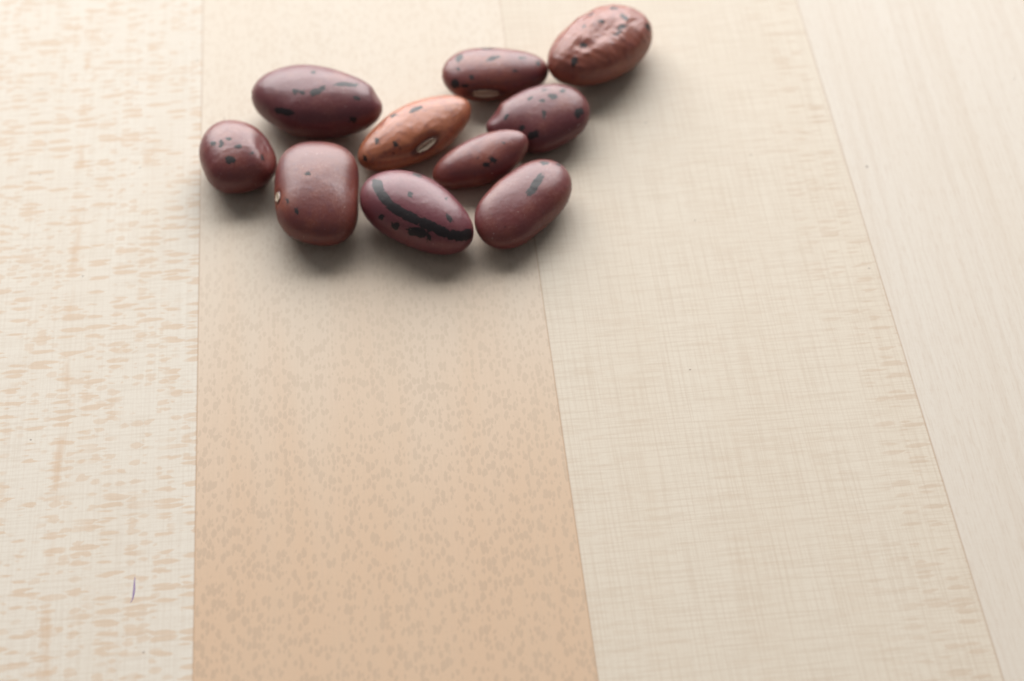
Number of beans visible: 10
